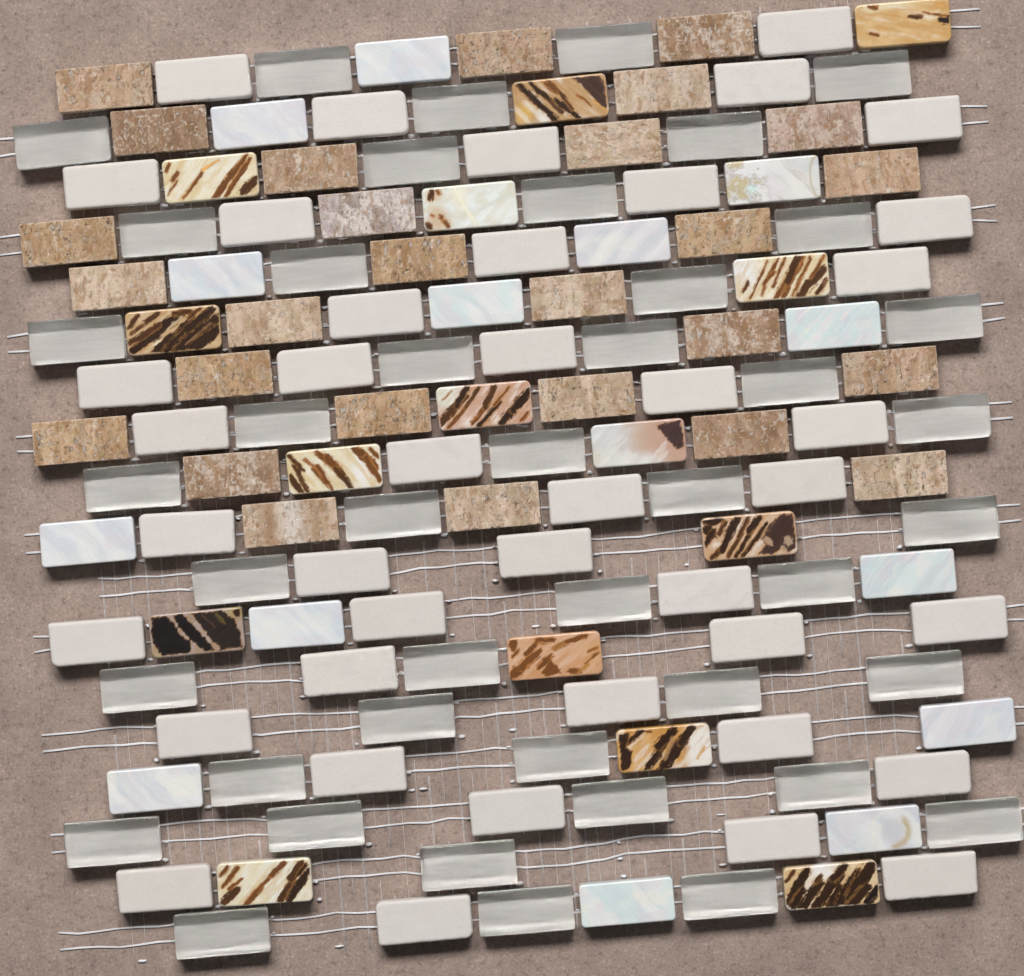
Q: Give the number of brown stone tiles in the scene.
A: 27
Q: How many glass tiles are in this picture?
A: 43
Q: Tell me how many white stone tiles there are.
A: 41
